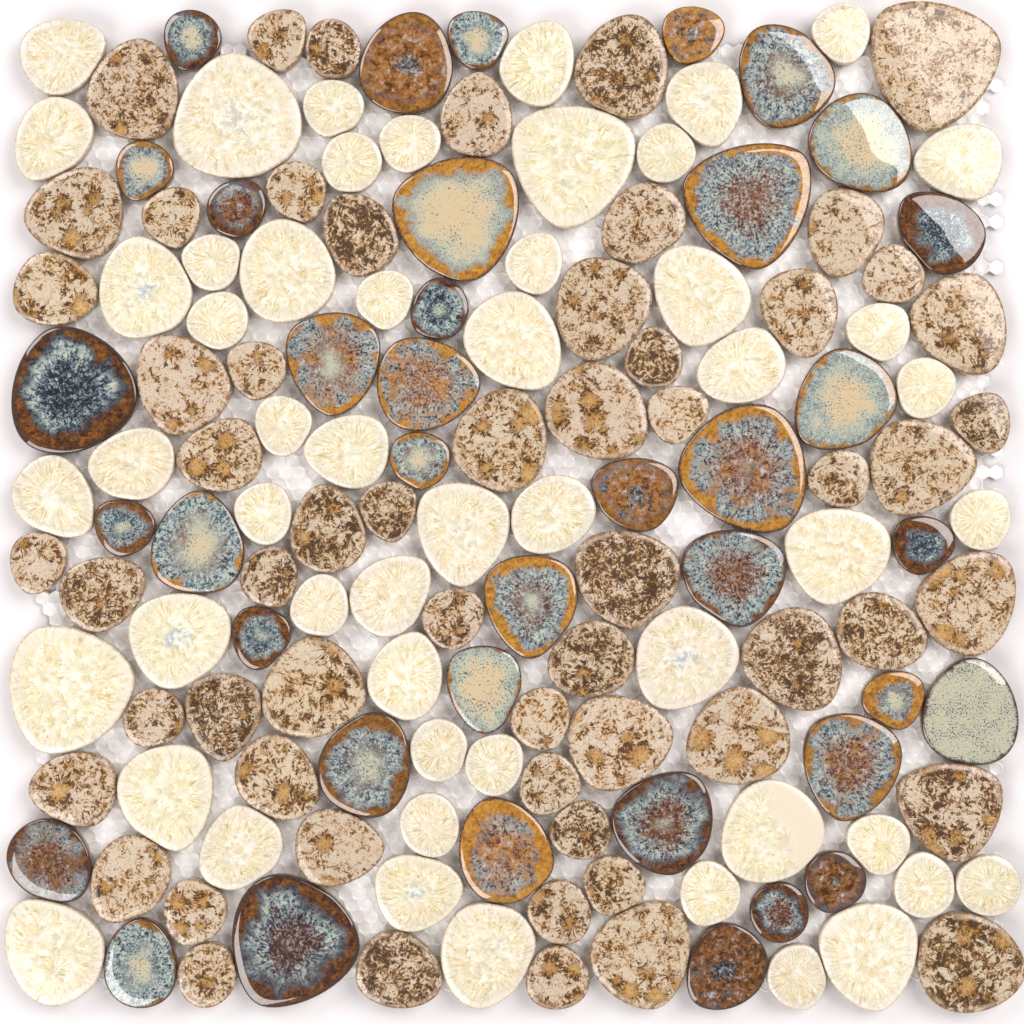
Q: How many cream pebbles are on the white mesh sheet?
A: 53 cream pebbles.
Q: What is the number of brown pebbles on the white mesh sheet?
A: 59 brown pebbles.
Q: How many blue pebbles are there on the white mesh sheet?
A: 38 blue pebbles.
